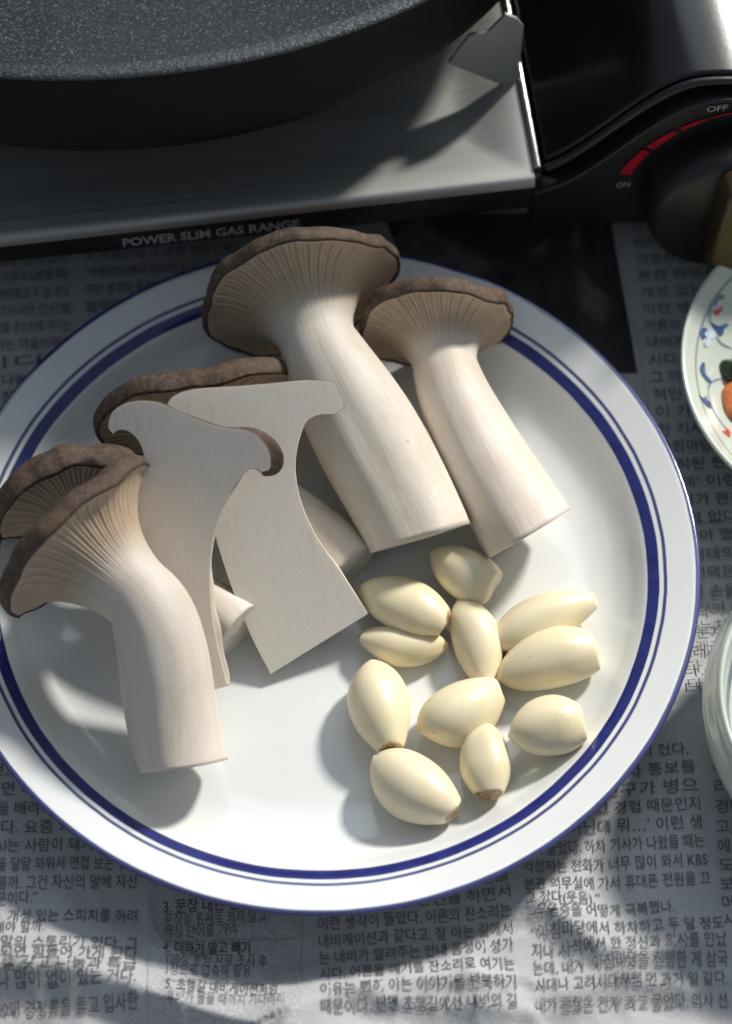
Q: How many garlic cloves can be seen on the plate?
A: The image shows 11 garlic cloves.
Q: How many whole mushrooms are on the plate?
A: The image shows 5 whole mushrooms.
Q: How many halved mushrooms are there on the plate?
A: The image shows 2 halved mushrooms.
